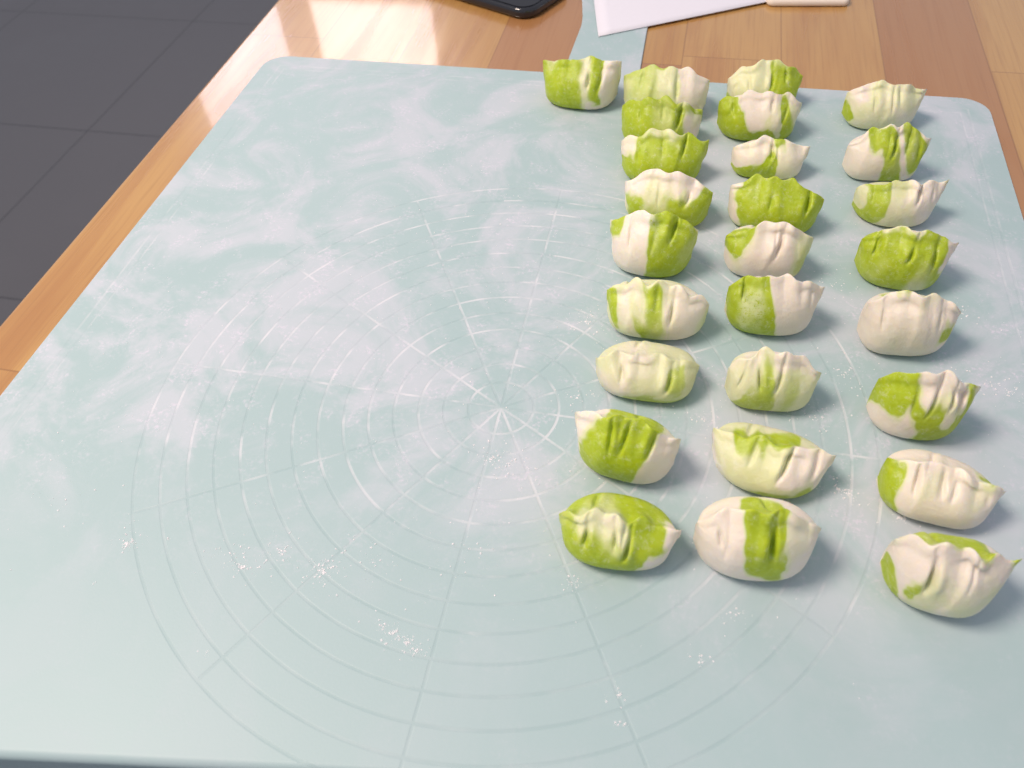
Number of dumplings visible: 27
